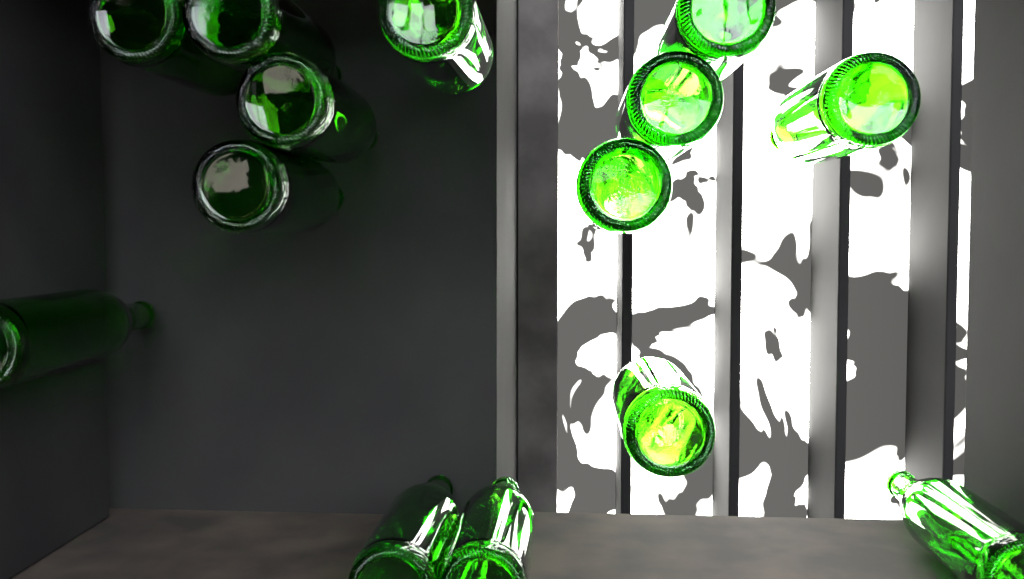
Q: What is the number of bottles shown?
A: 14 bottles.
